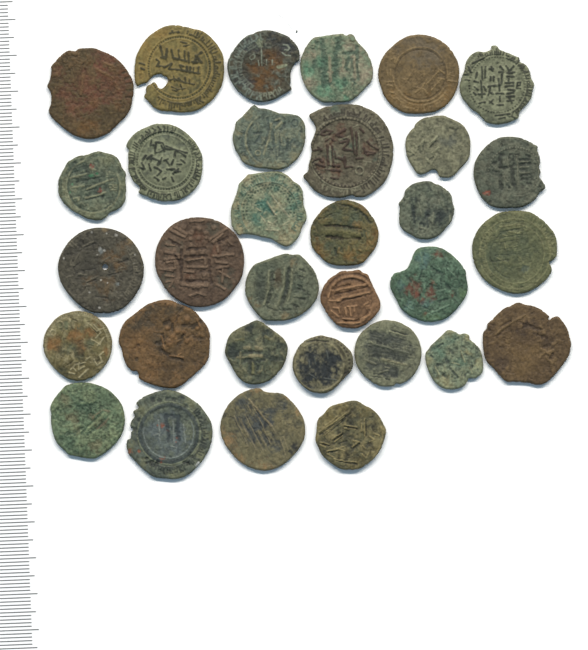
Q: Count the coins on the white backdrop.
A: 32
